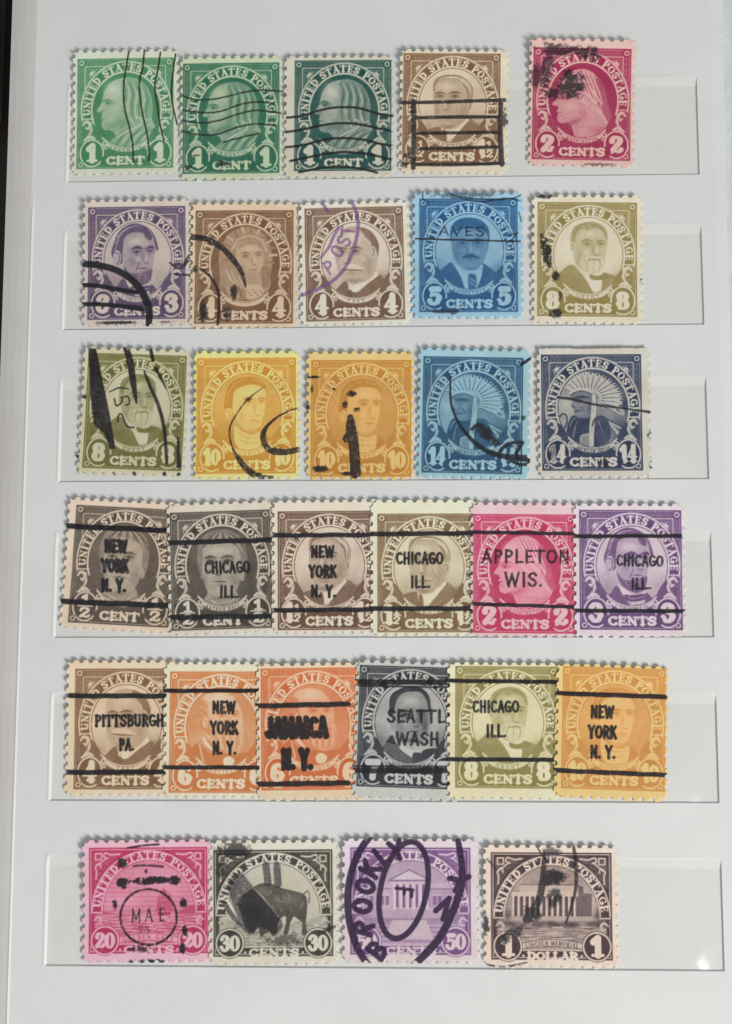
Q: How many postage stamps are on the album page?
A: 31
